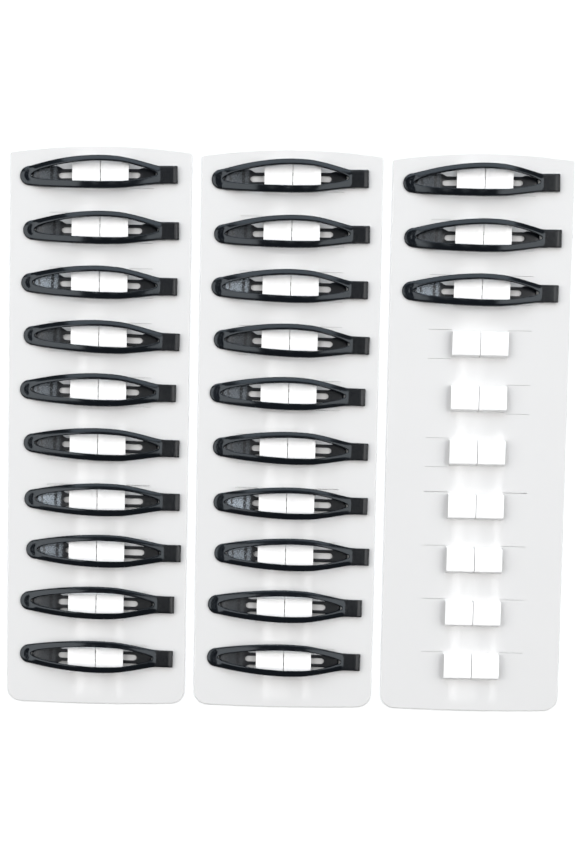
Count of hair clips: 23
